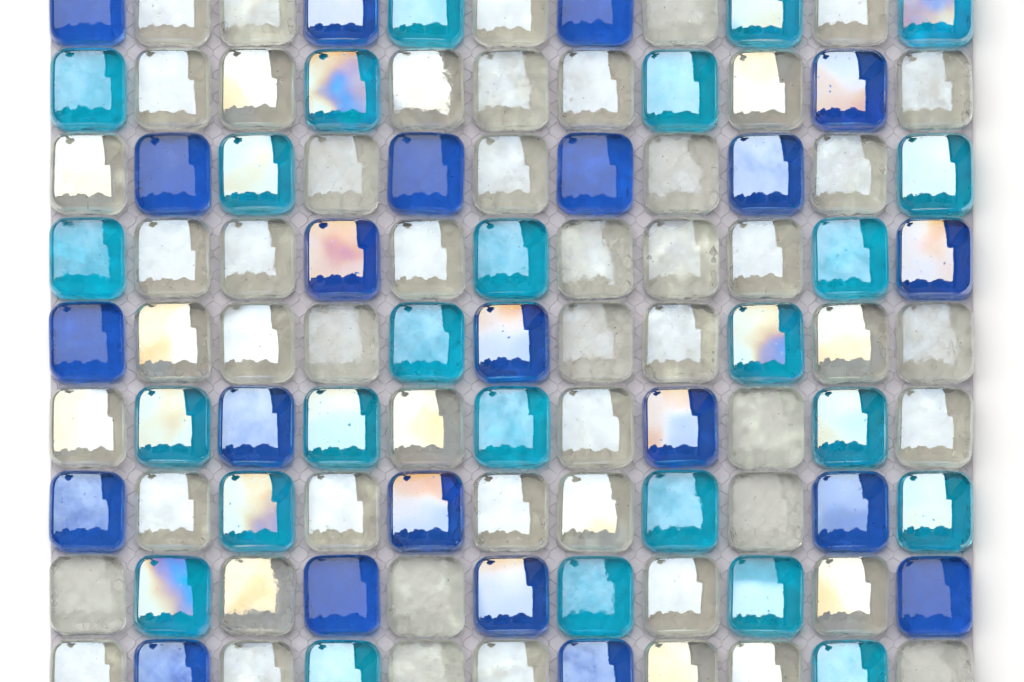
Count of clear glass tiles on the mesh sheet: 52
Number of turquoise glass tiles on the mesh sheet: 25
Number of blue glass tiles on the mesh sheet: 22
